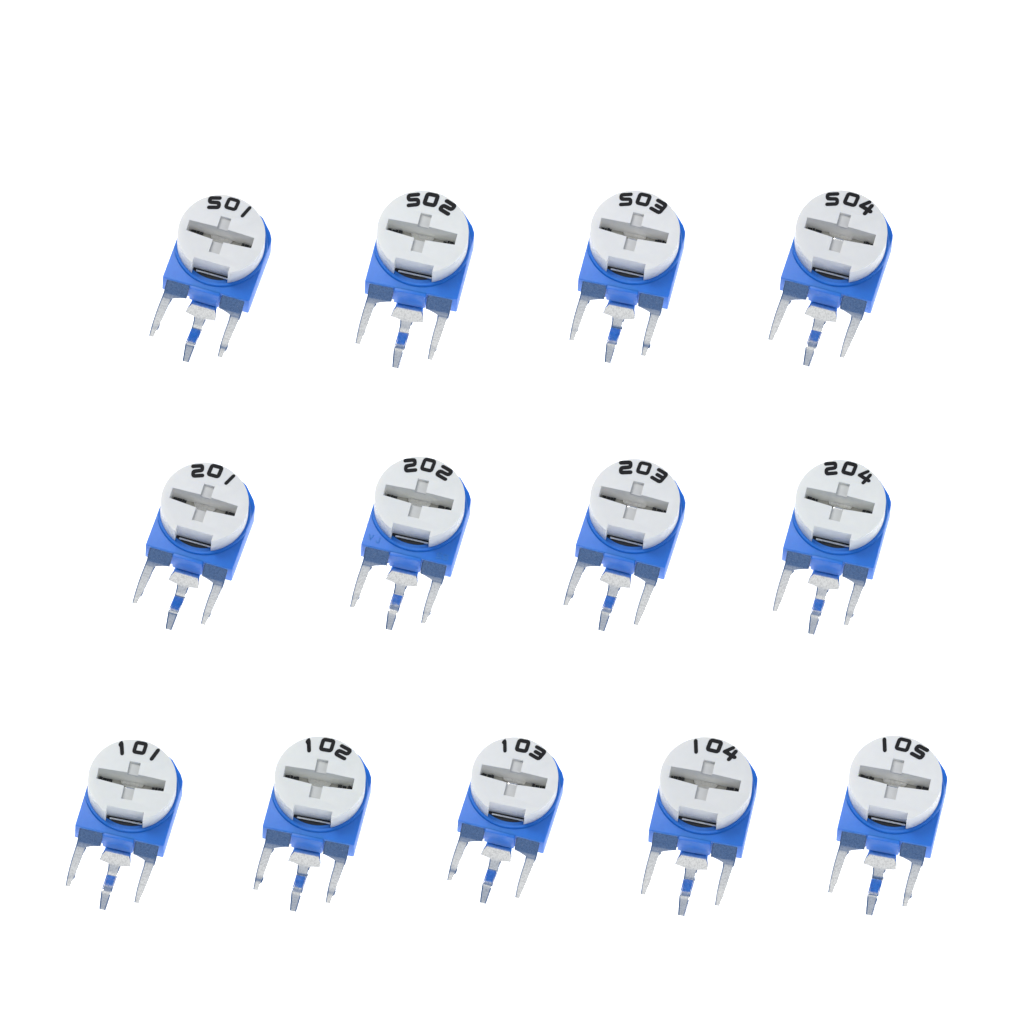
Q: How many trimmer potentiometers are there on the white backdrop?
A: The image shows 13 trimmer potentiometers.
